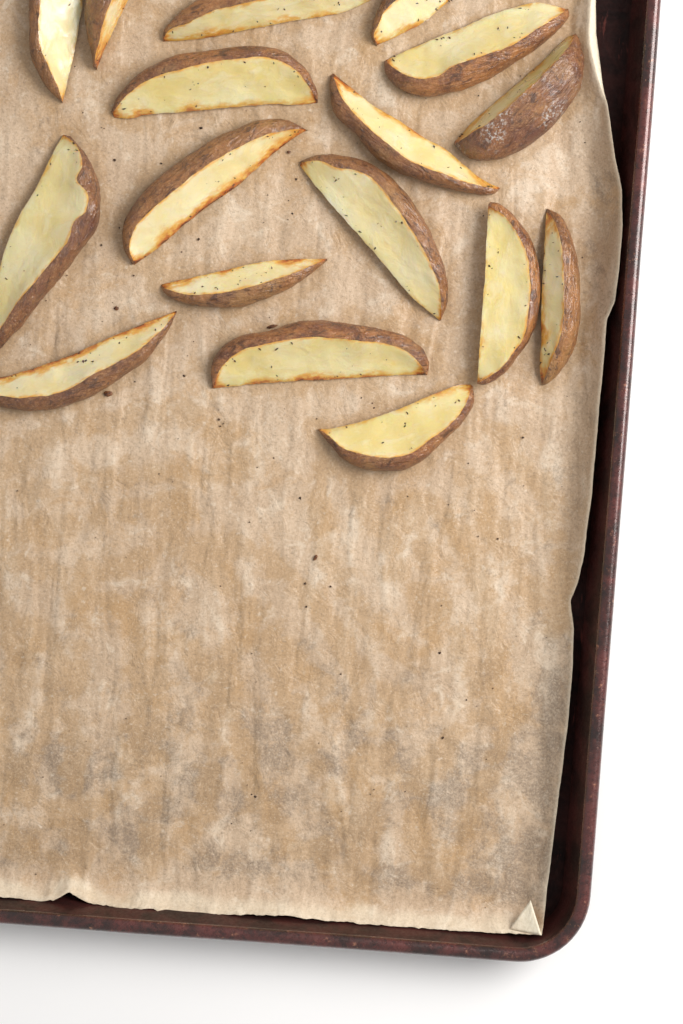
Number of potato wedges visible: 17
